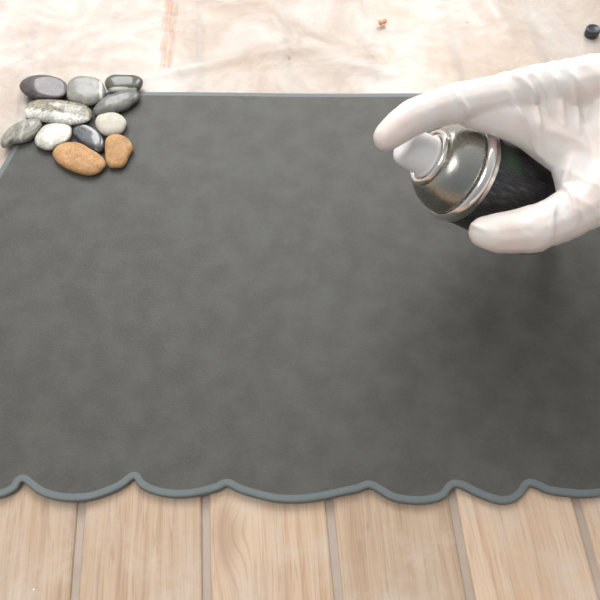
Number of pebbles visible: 11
